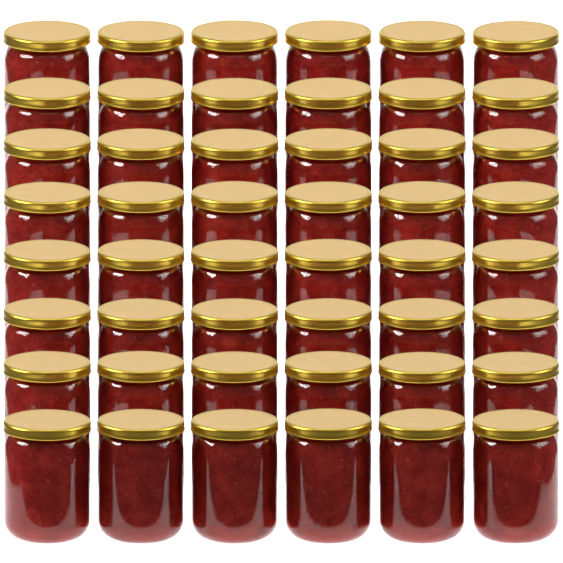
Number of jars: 48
